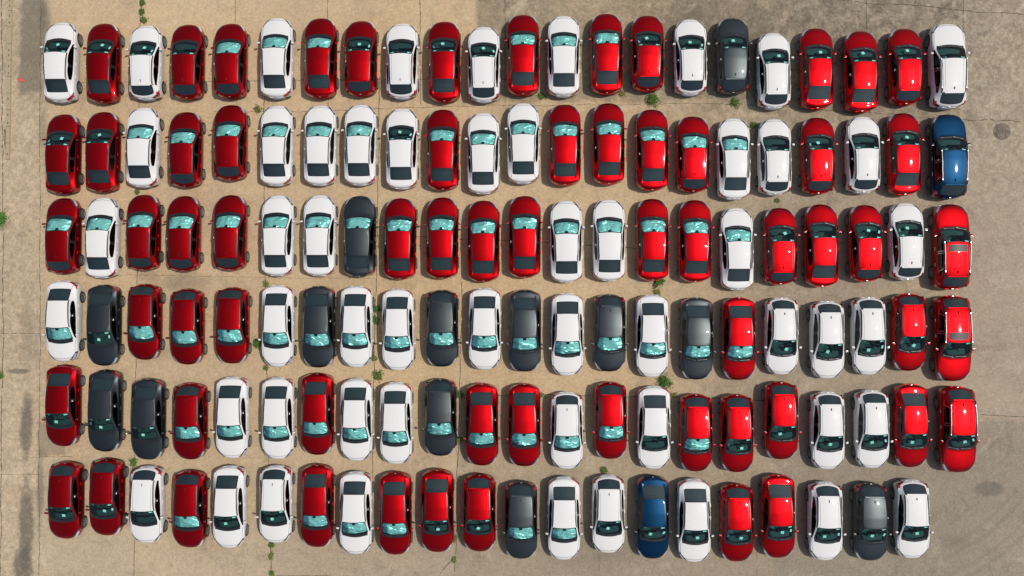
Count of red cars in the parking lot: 63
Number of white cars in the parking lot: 53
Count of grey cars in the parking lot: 13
